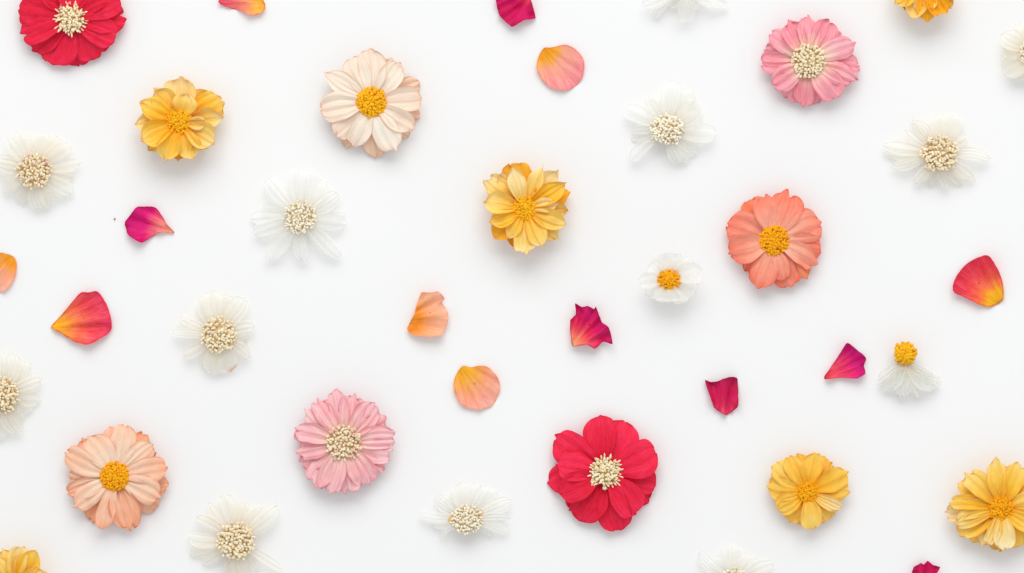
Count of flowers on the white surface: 26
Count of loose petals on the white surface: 13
